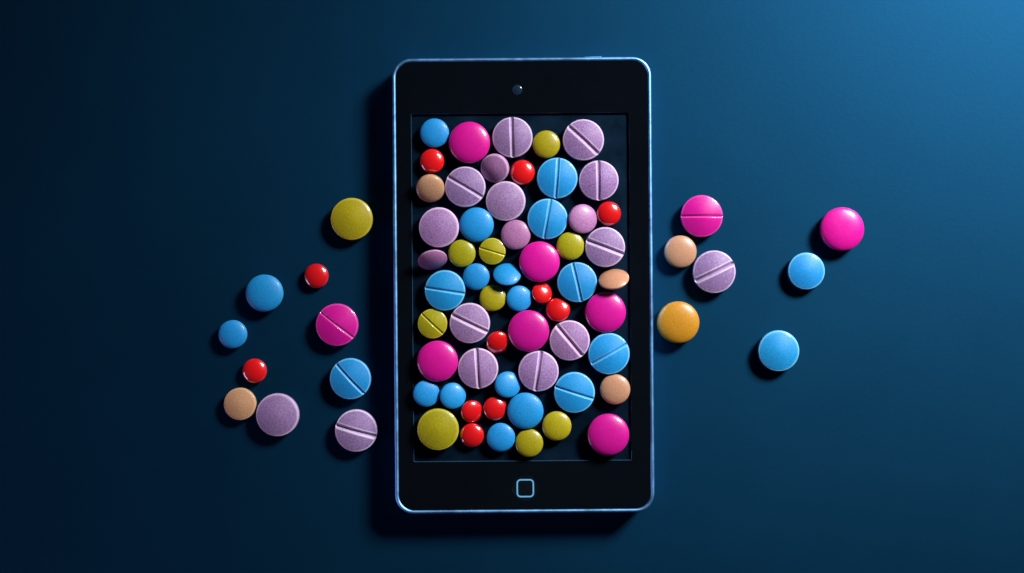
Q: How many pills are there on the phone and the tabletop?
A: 75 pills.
